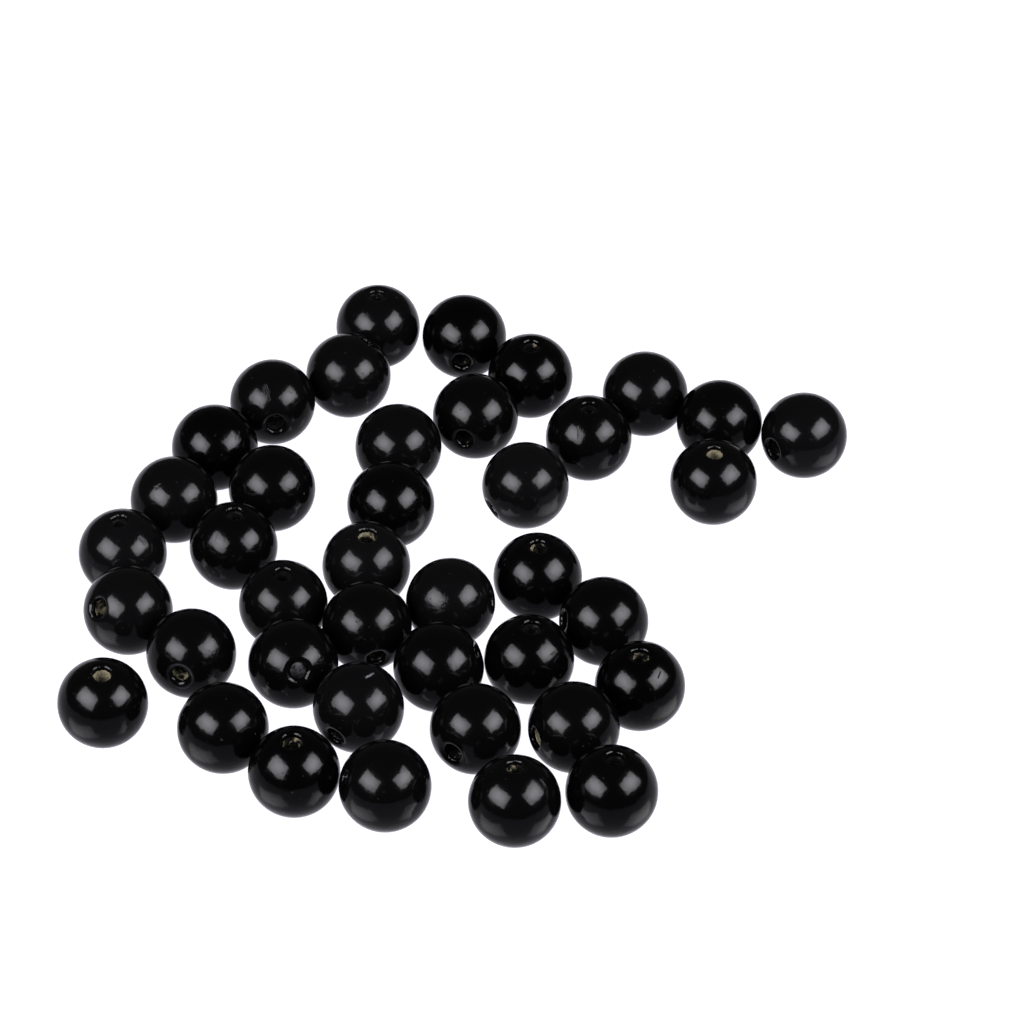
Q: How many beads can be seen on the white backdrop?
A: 40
